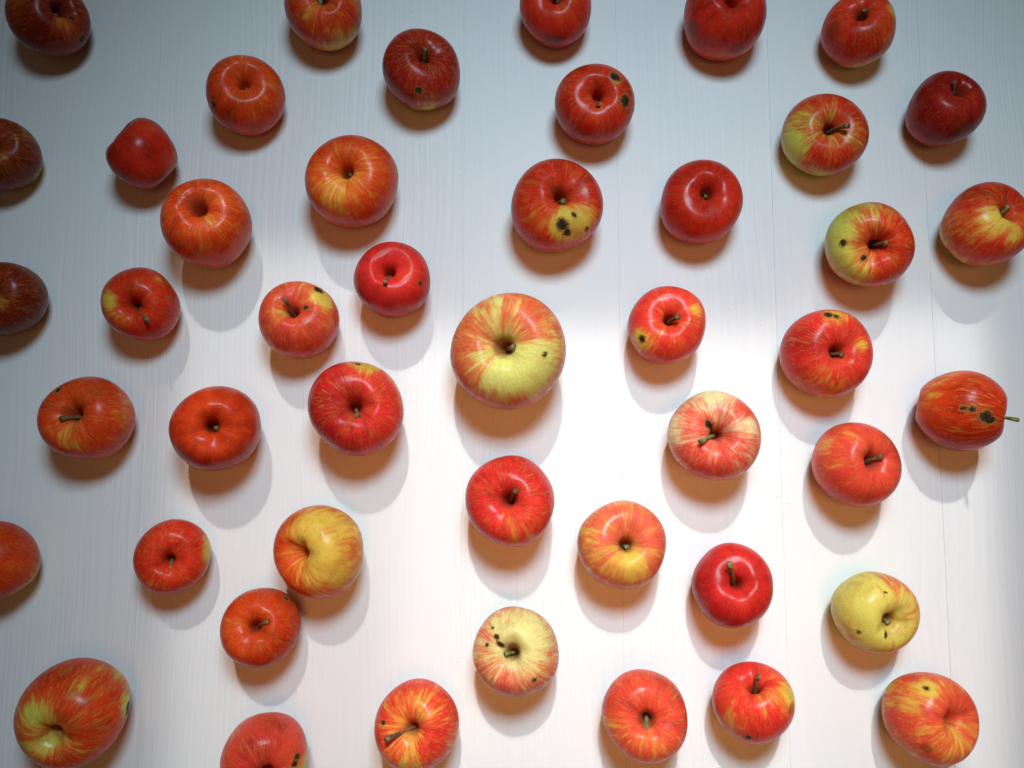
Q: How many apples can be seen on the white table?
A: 46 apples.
